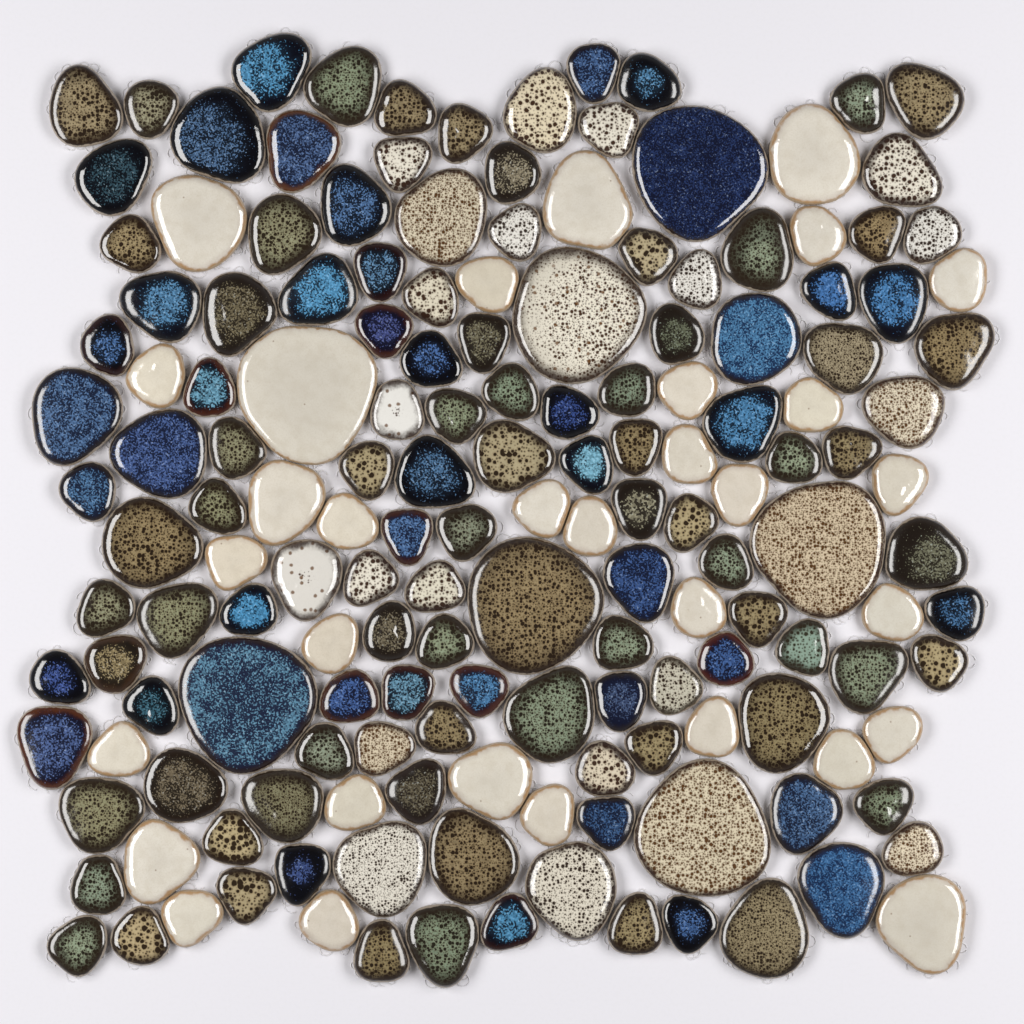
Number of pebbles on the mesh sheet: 164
